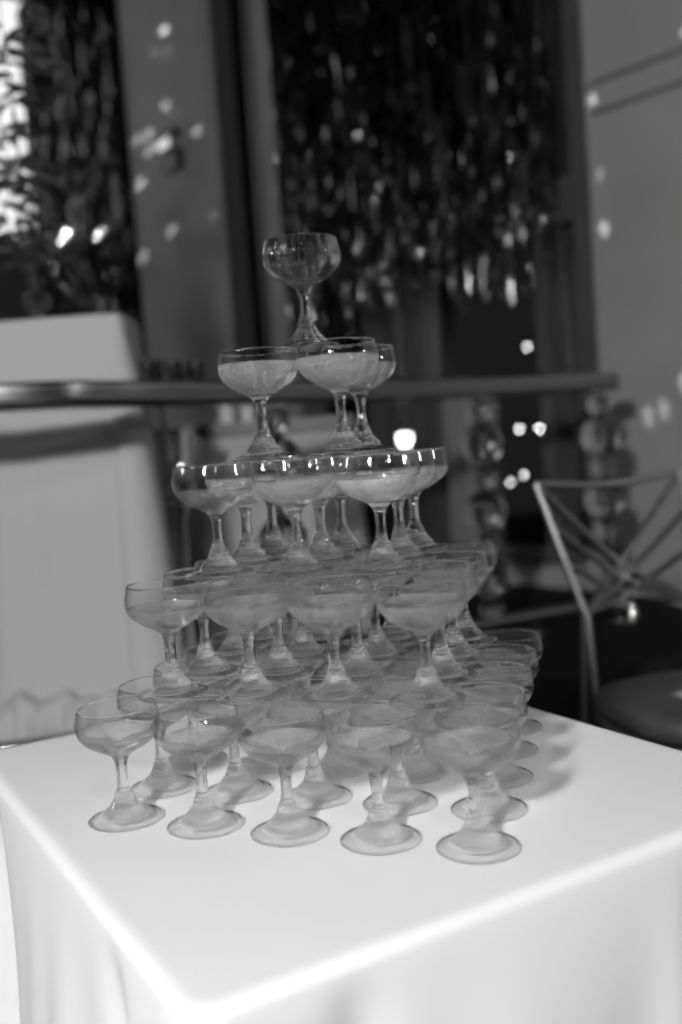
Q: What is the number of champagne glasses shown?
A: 54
